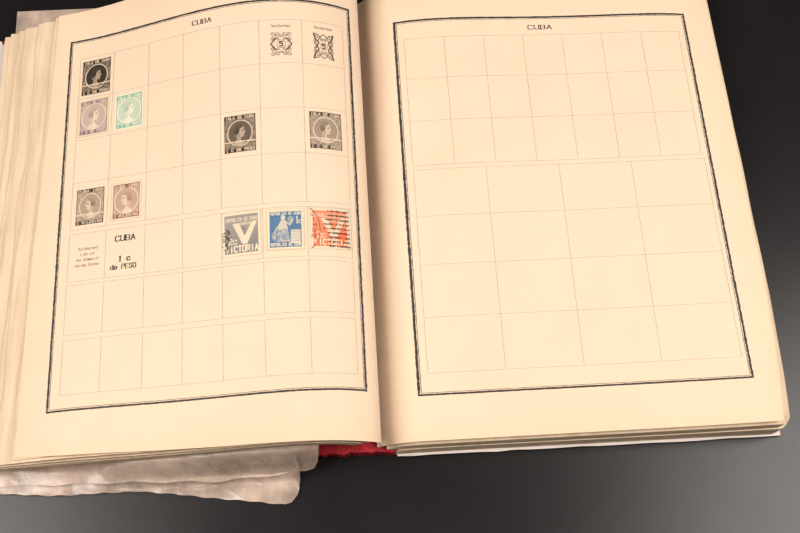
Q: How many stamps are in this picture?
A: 10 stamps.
